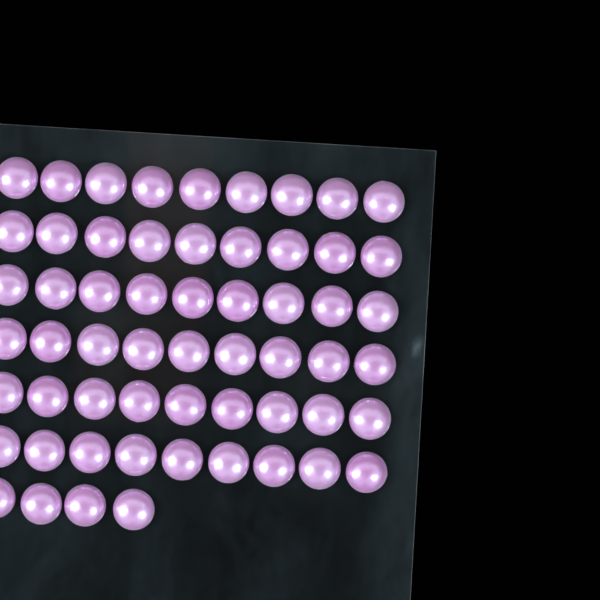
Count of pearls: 58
